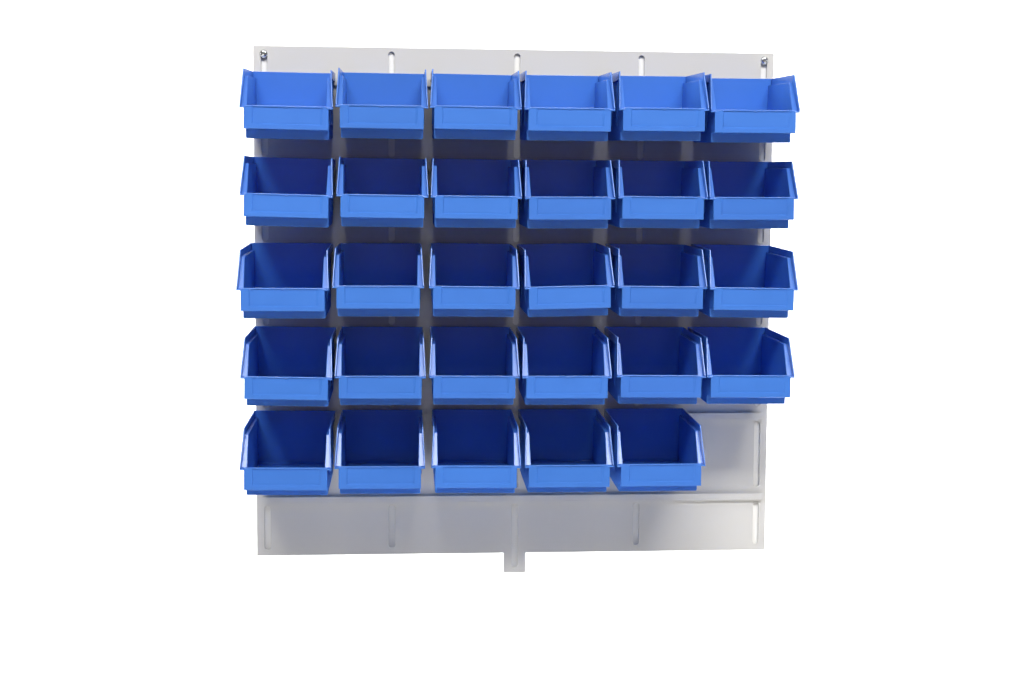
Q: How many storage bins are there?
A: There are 29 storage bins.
